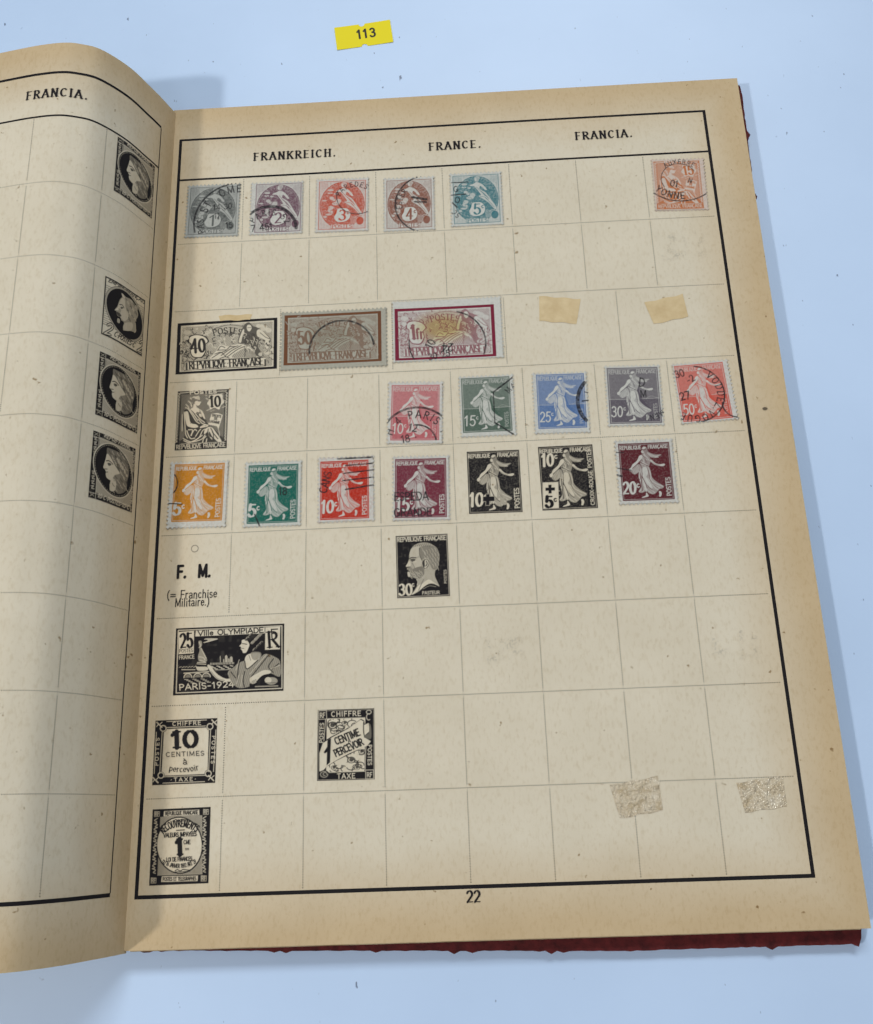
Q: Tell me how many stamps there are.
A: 18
